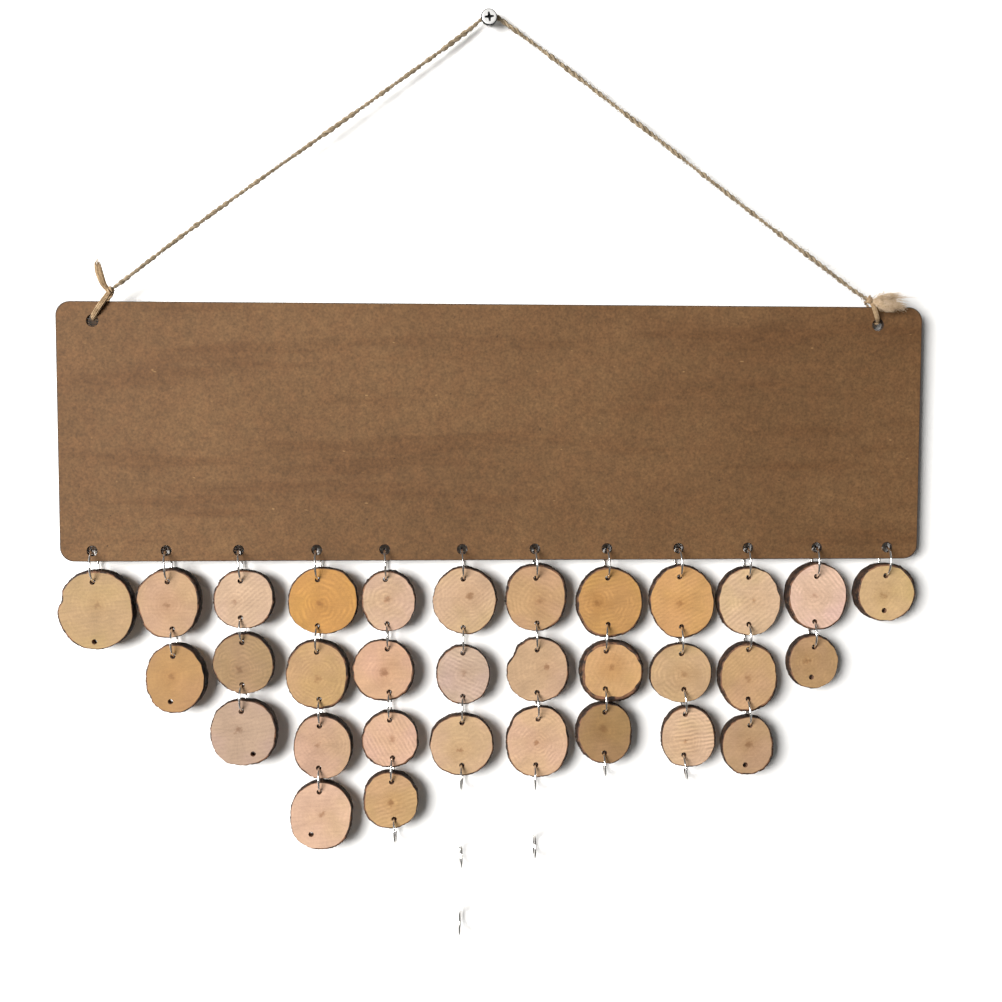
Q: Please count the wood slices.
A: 32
